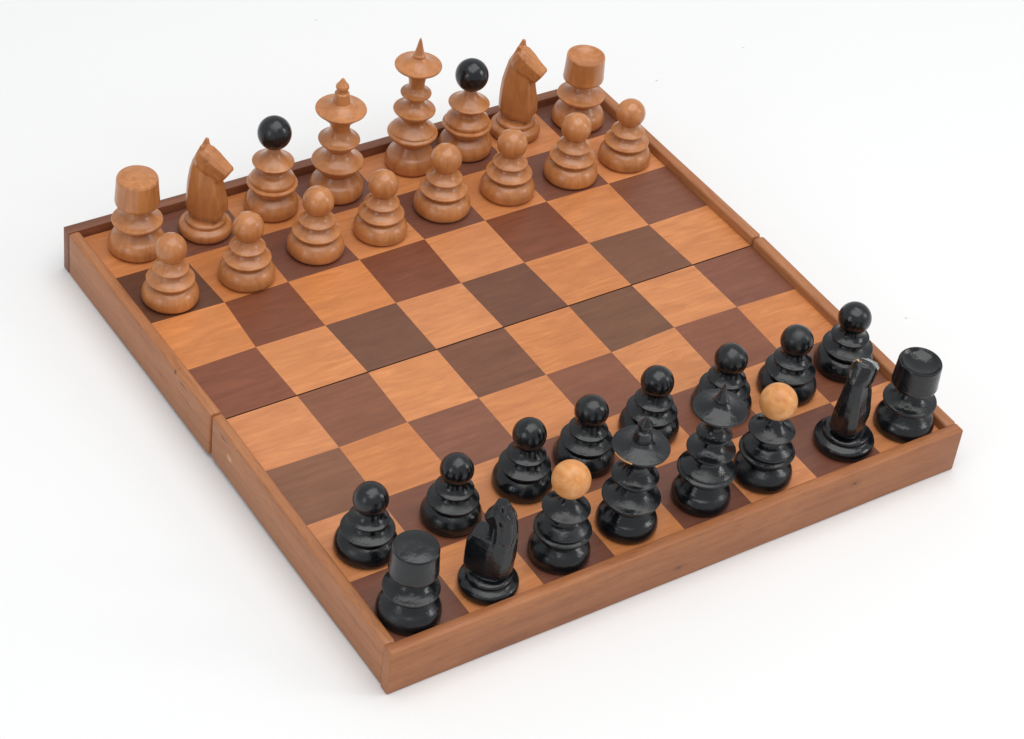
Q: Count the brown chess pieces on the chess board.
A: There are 16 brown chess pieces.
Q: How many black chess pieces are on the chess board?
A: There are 16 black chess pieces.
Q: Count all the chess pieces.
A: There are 32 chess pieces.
